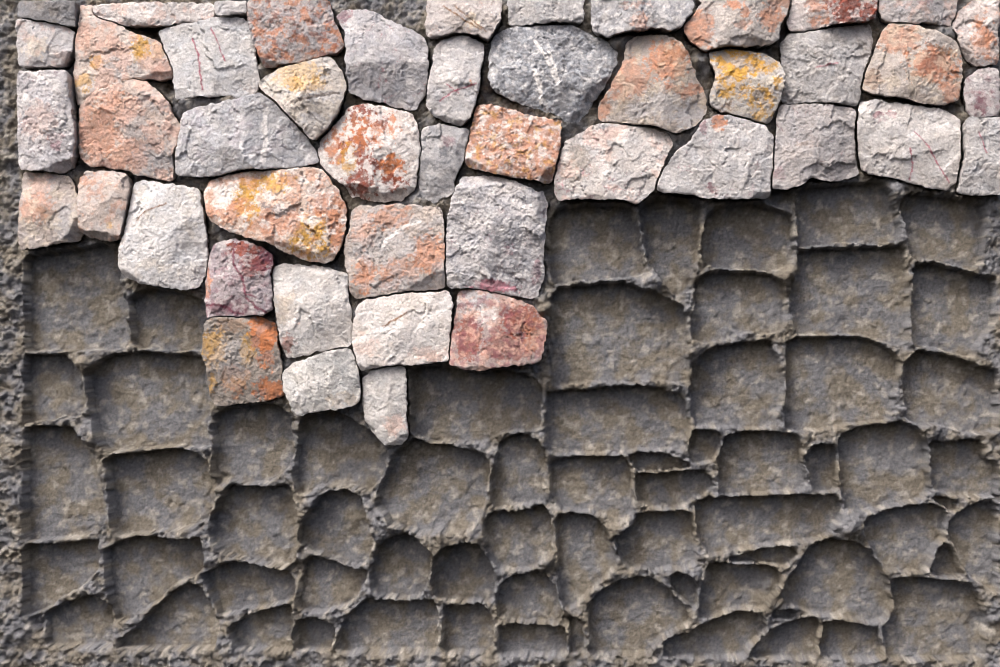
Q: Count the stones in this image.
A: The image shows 47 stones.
